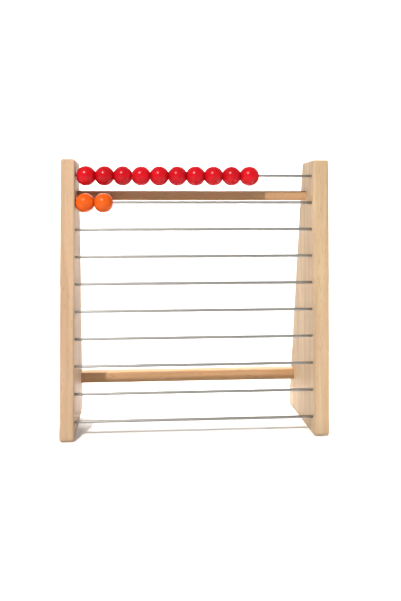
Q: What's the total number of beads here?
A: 12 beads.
